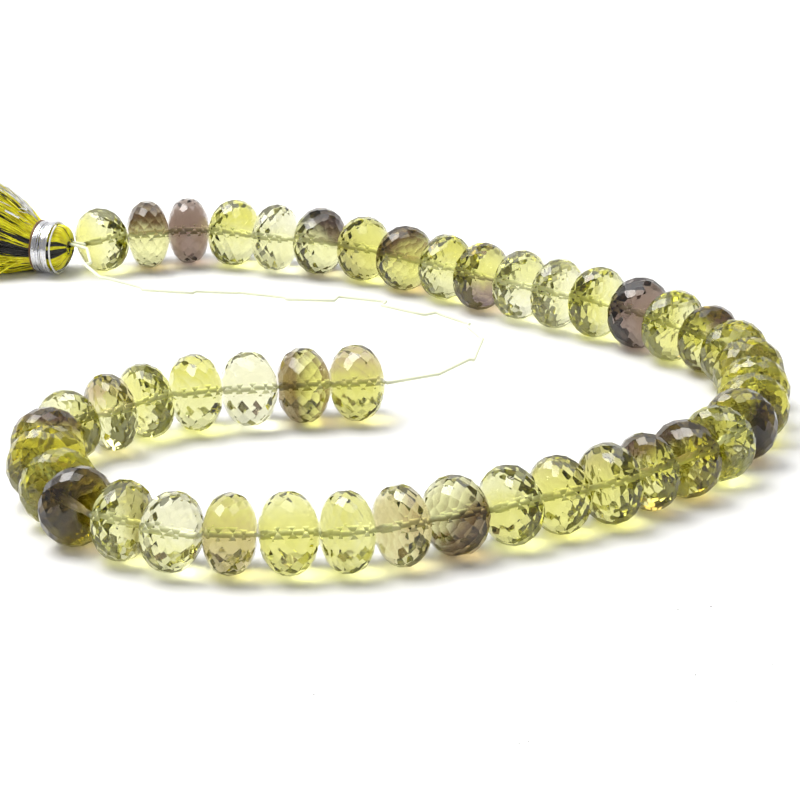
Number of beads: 45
